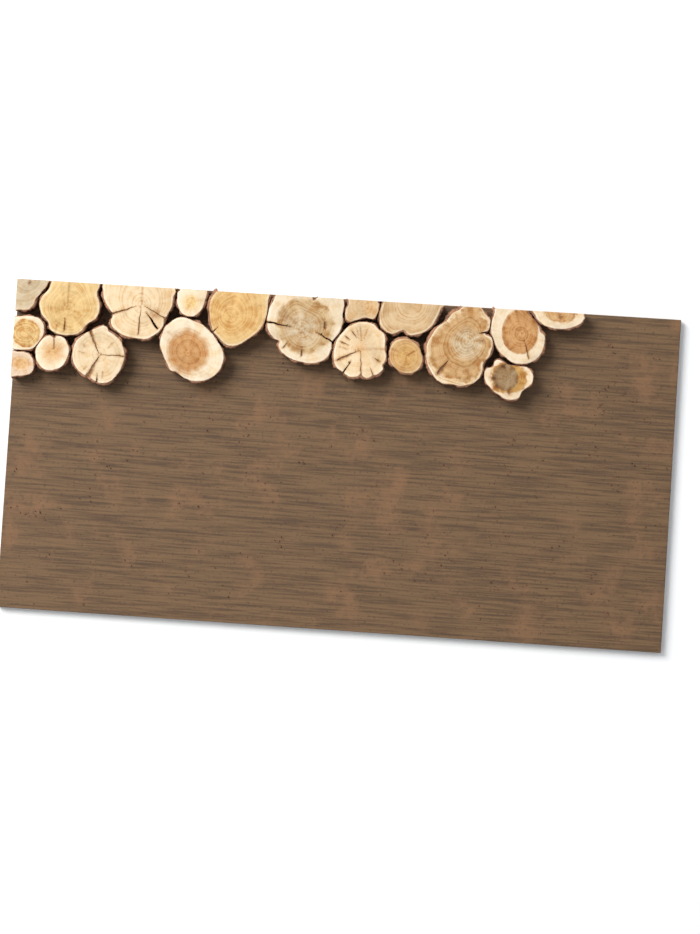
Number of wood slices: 19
